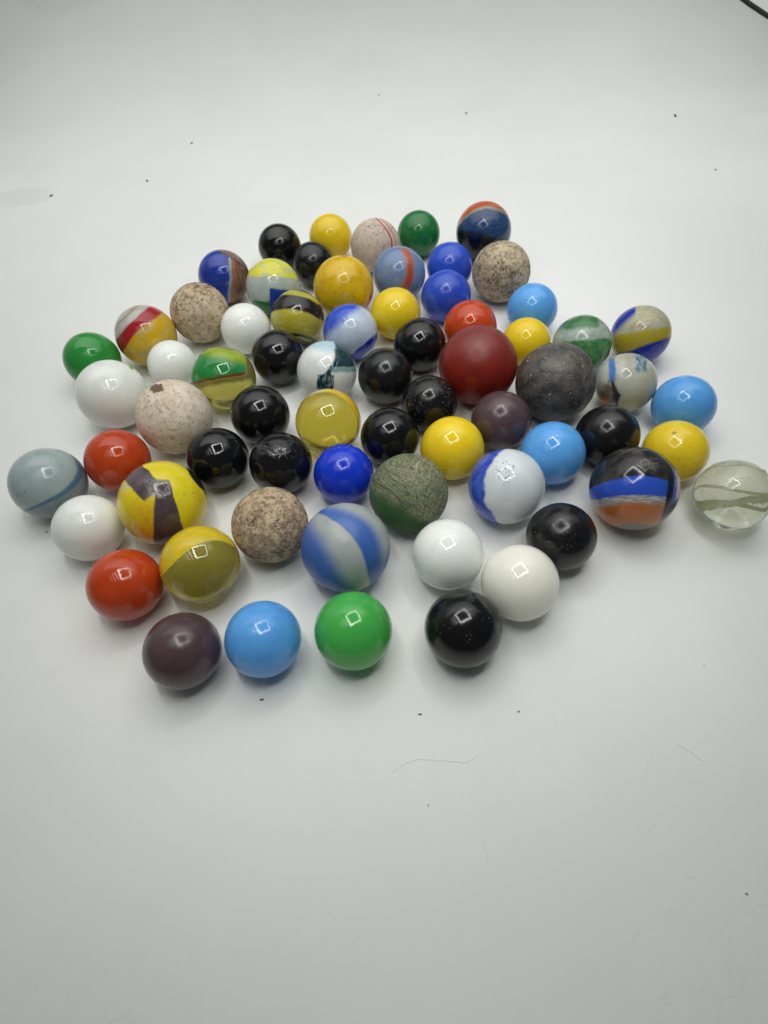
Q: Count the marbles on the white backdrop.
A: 68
